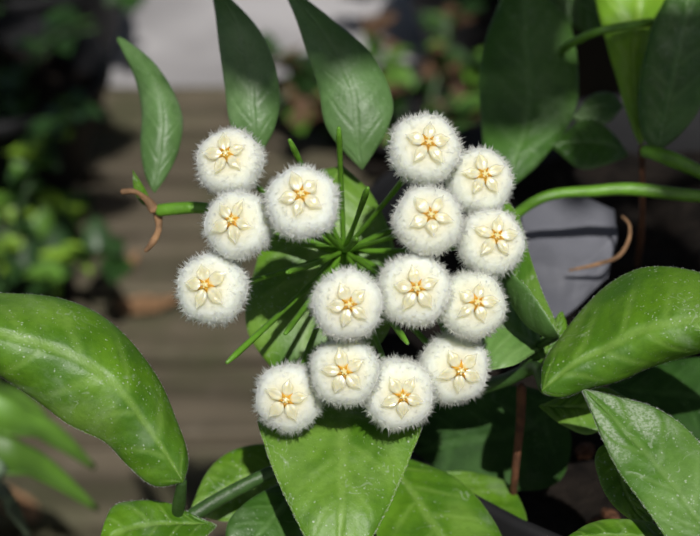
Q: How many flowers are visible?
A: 15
